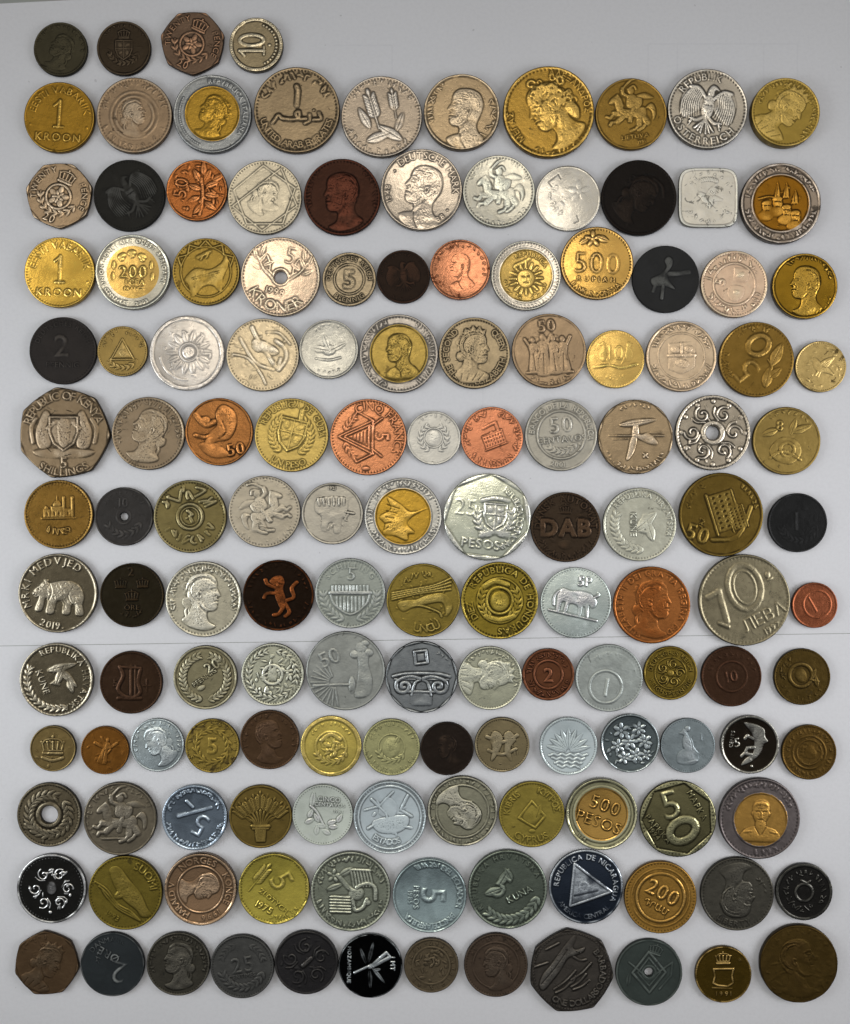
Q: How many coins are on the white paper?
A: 142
